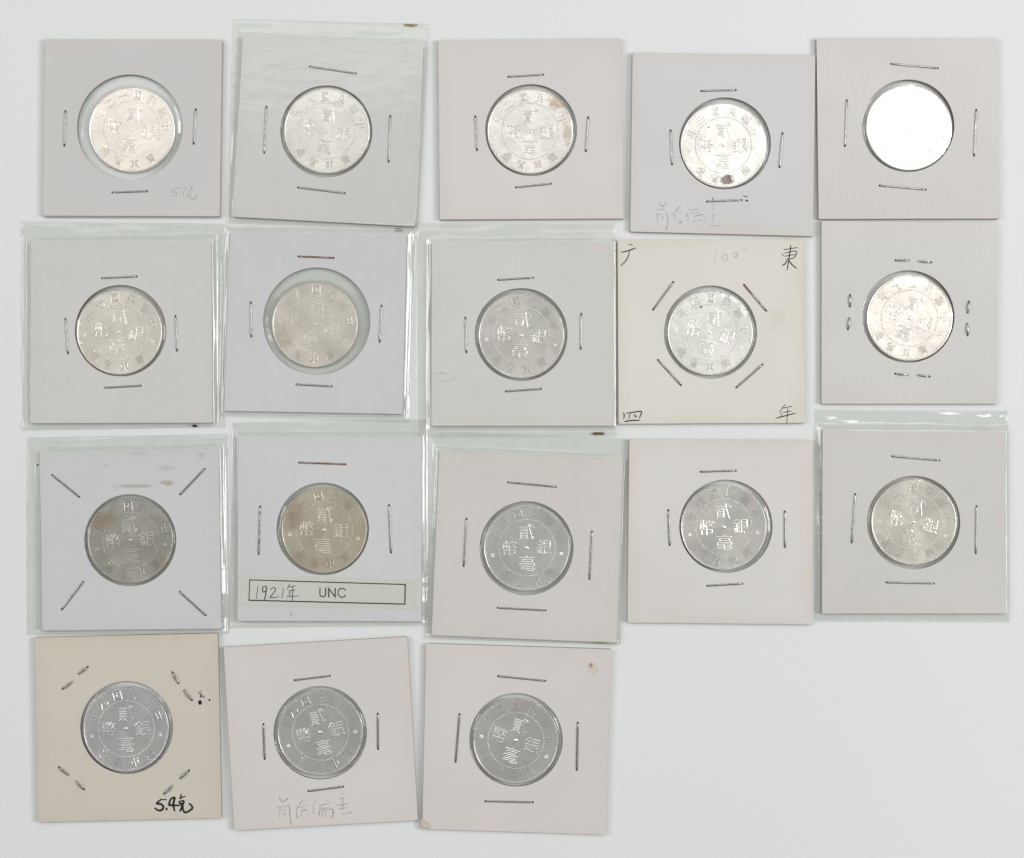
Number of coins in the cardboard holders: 18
